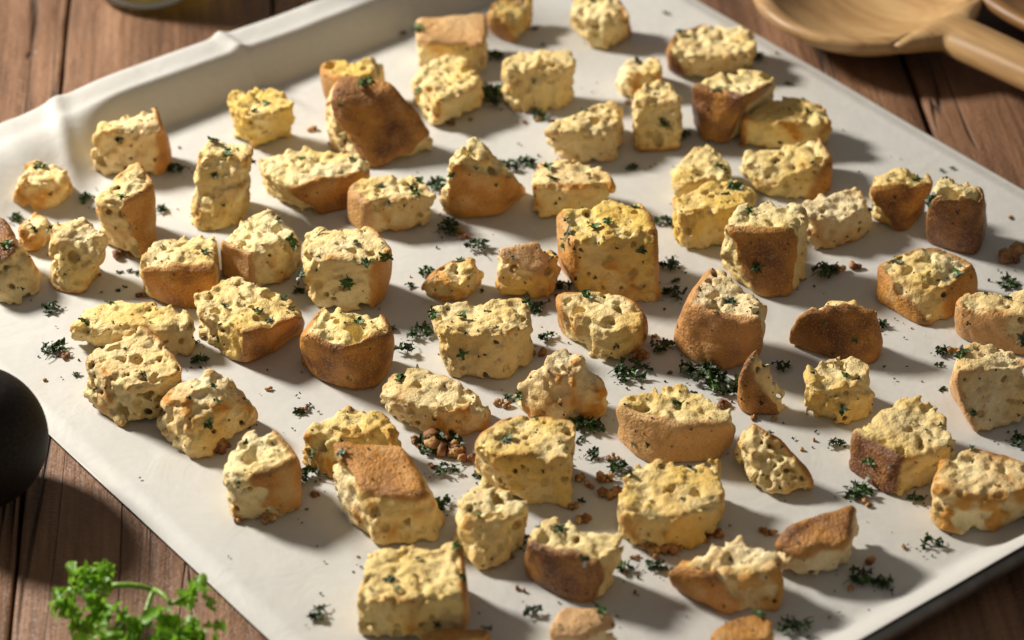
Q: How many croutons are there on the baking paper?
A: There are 71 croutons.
